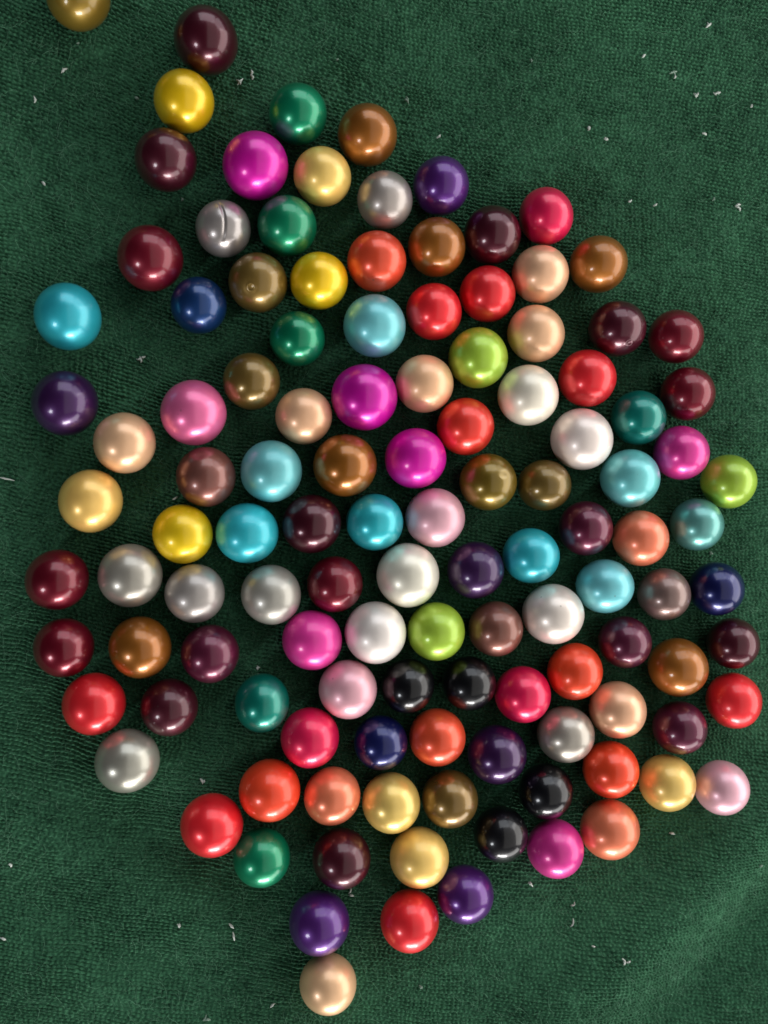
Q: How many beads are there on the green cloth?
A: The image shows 120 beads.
